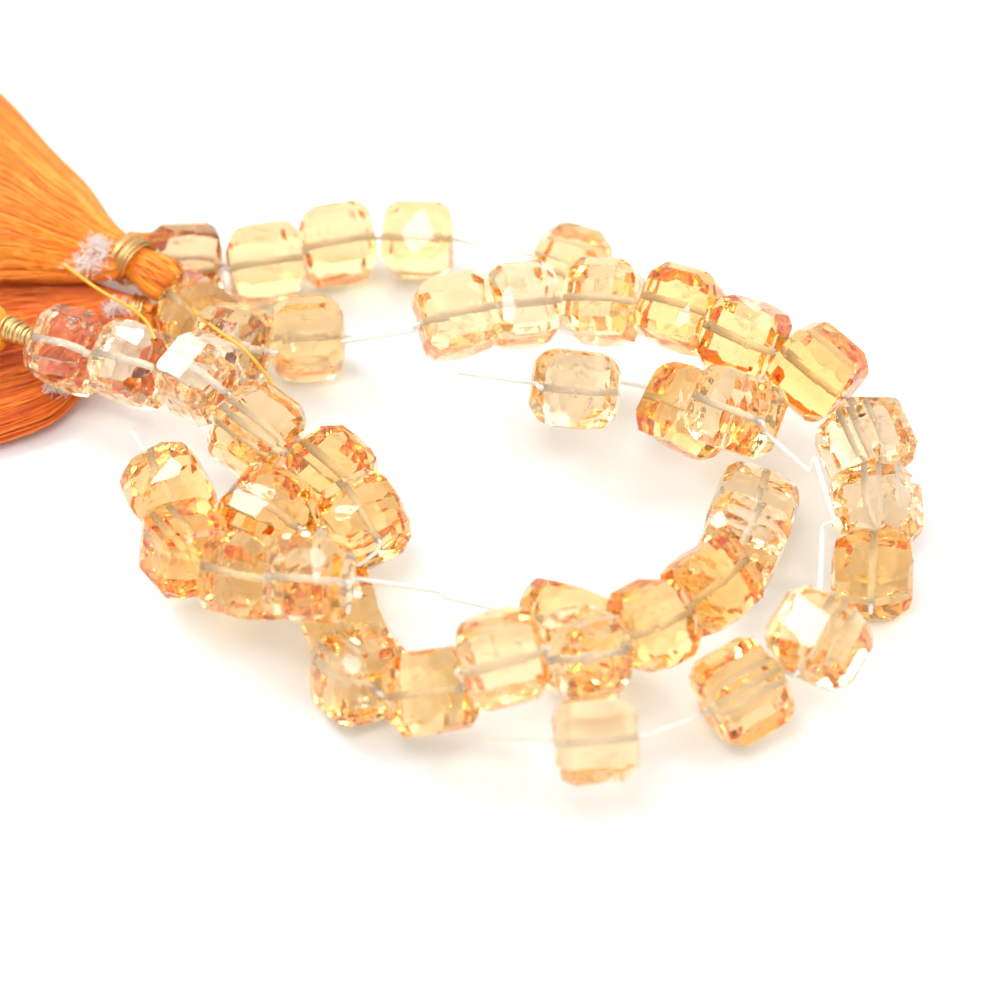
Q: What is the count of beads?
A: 44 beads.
